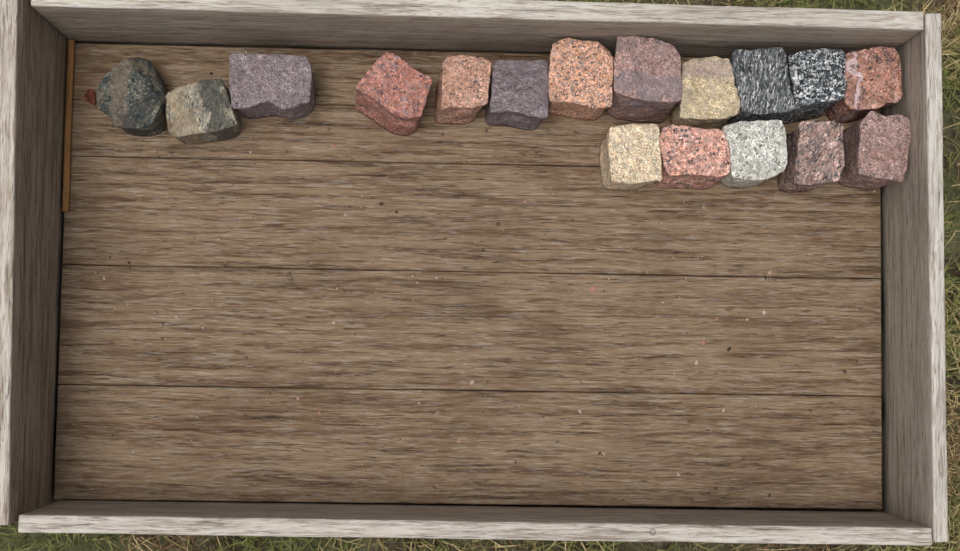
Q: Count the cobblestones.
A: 17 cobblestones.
